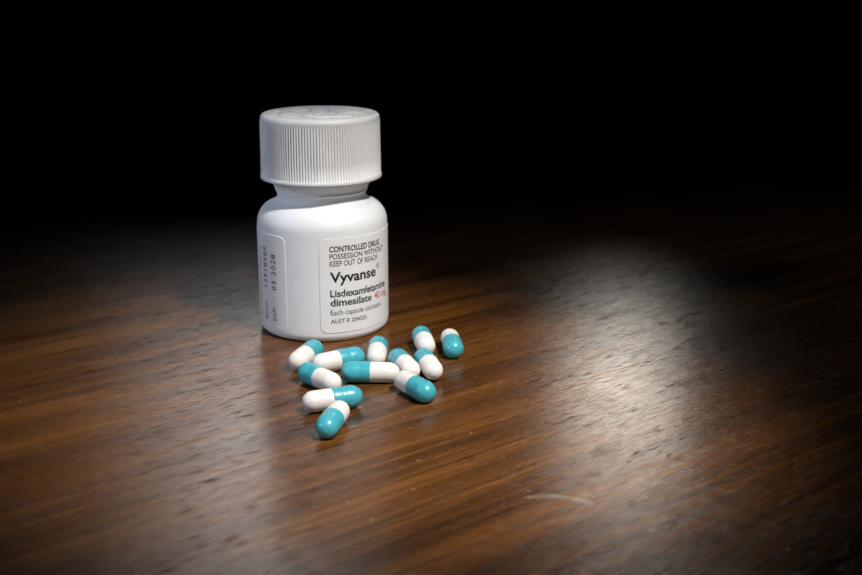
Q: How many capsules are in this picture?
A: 12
